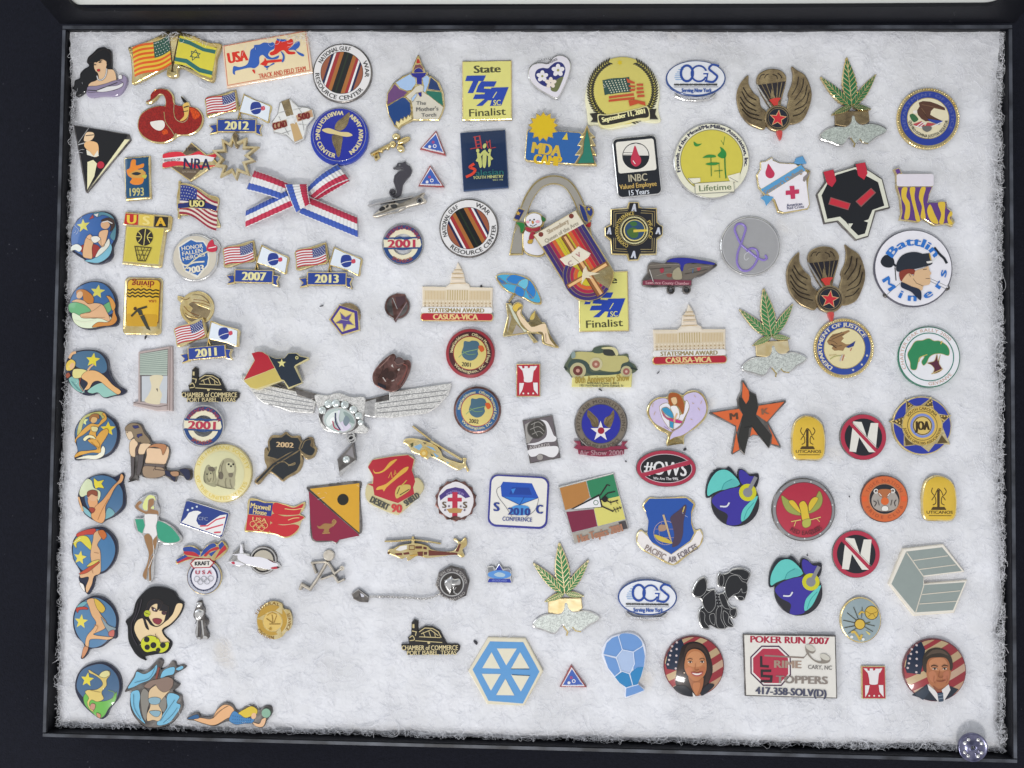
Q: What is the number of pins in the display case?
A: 127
